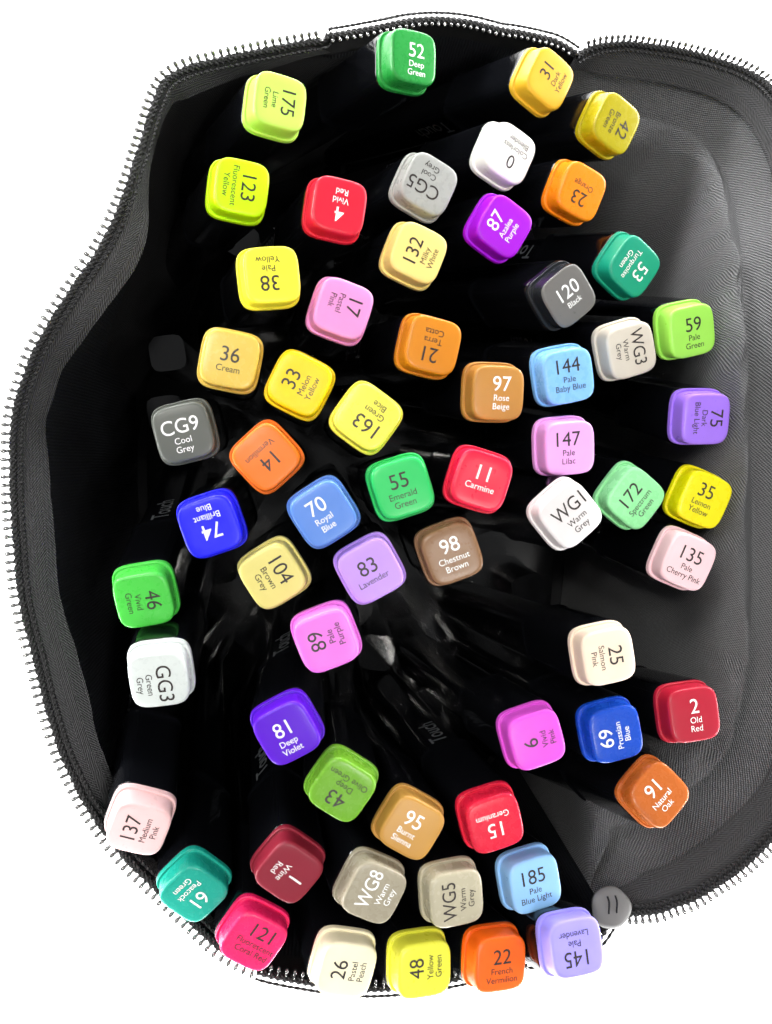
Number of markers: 61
